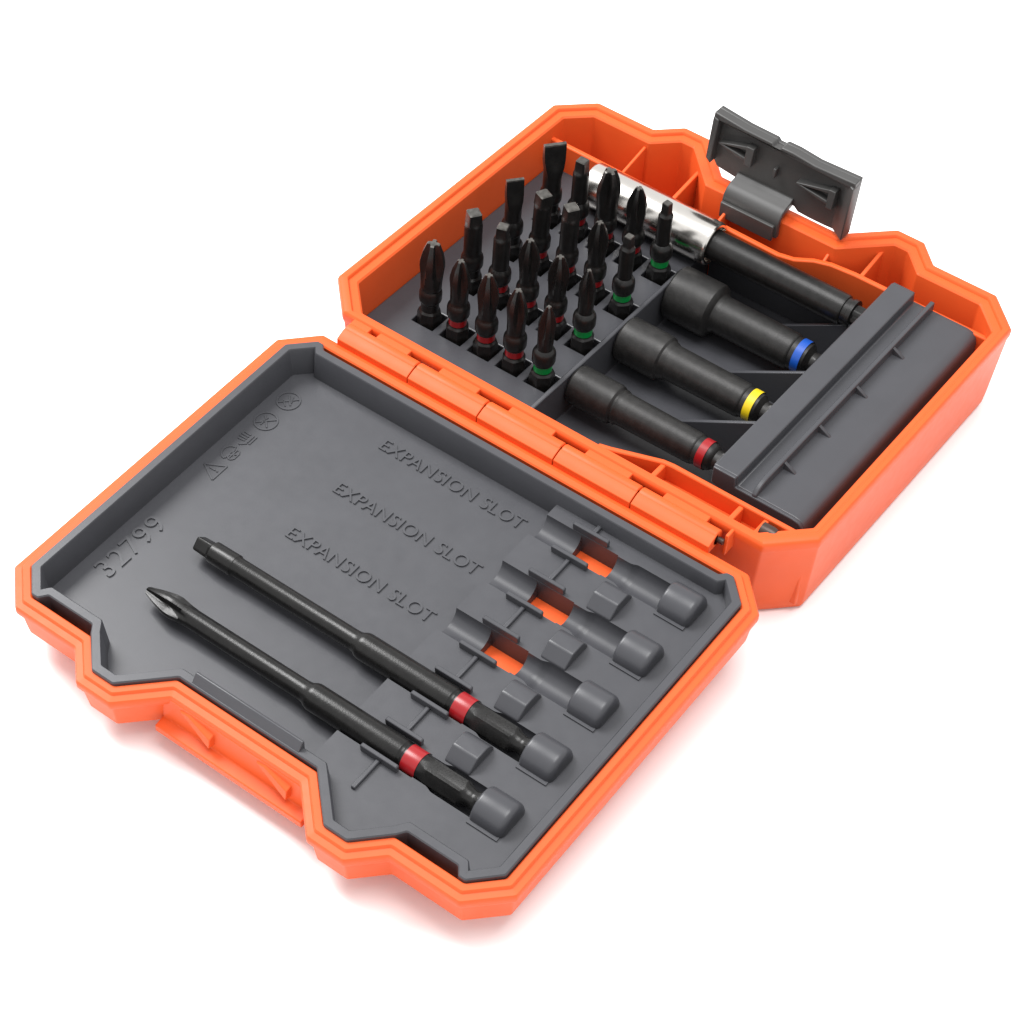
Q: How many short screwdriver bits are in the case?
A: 20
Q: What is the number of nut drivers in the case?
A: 3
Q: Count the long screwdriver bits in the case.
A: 2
